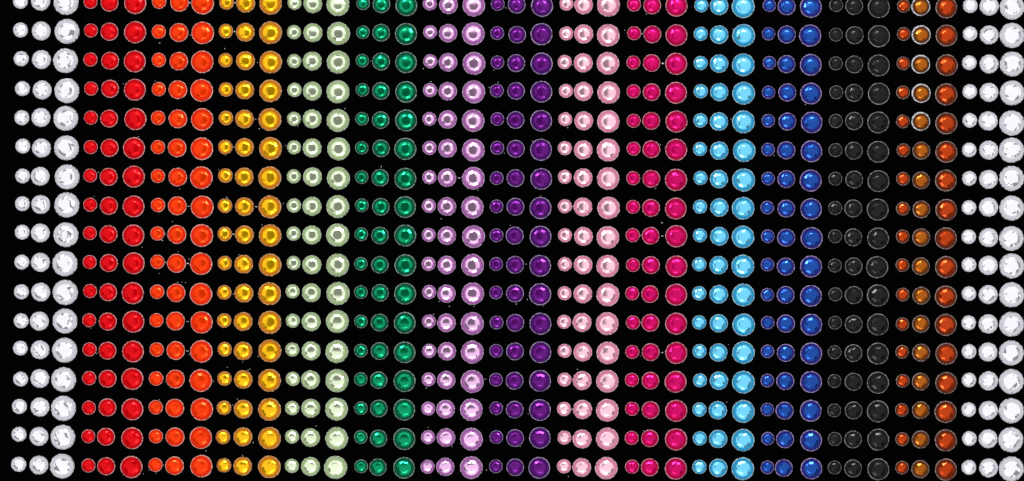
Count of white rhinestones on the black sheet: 102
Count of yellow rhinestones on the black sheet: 51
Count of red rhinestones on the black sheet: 51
